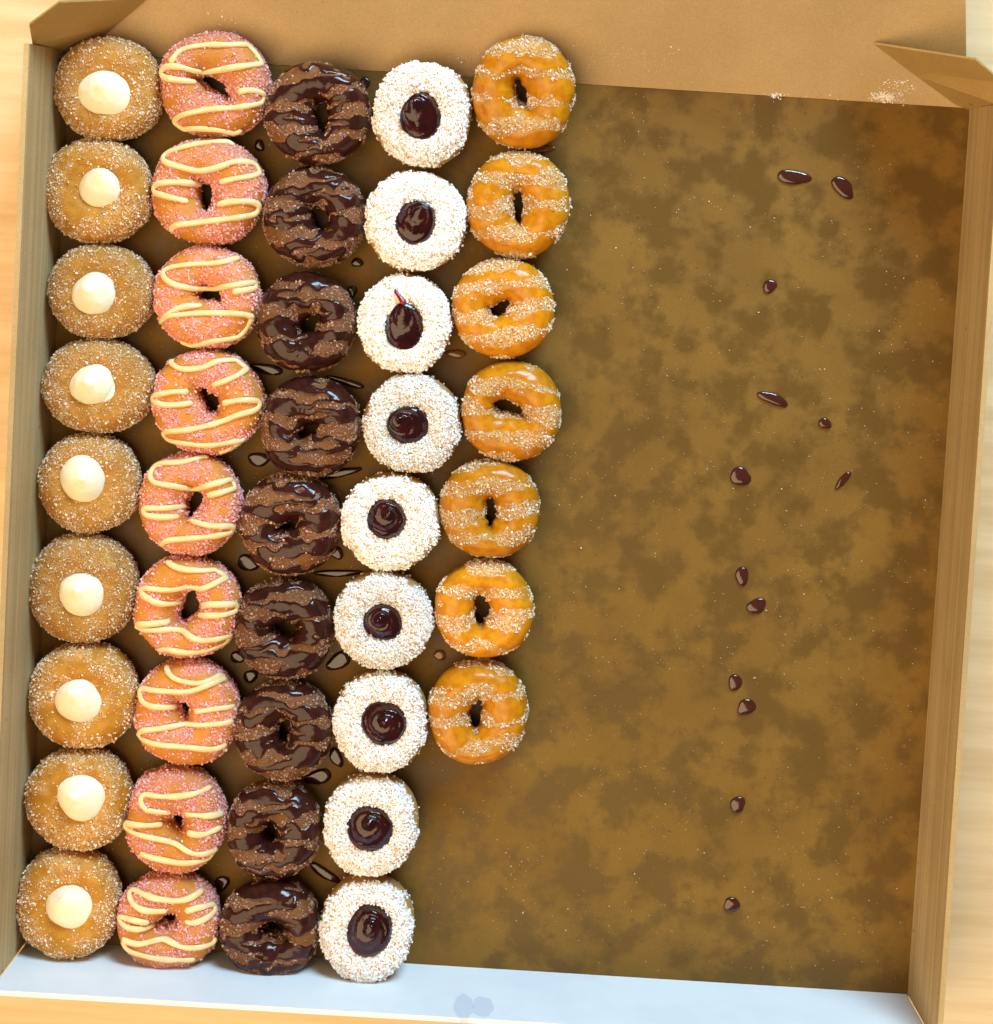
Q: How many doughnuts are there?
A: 43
